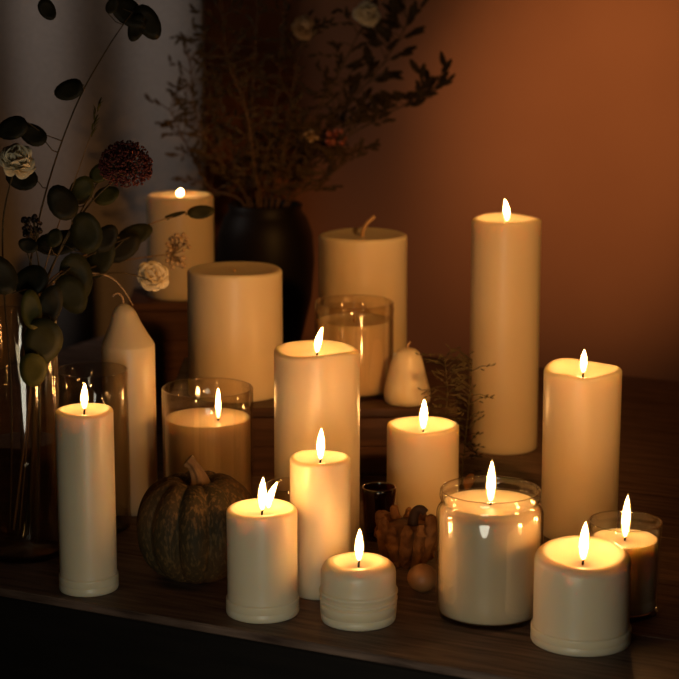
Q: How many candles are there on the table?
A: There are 18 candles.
